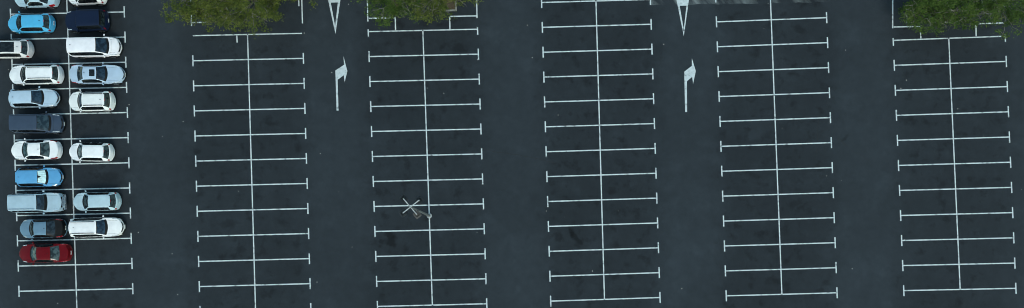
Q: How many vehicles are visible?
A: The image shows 19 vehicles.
